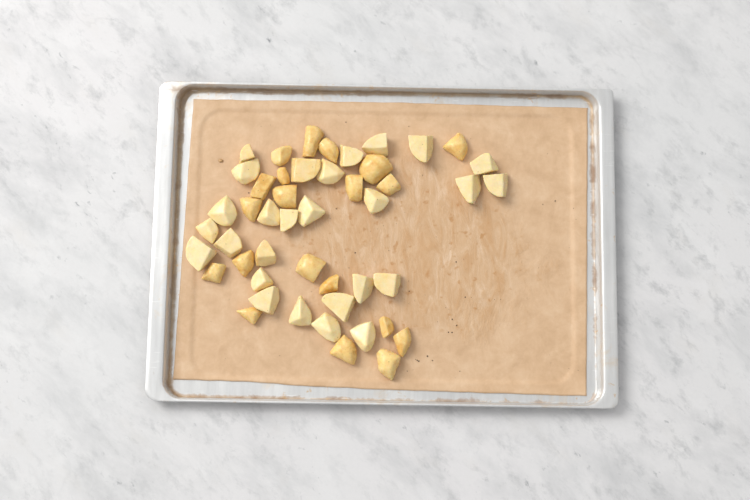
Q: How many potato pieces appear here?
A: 47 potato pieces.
